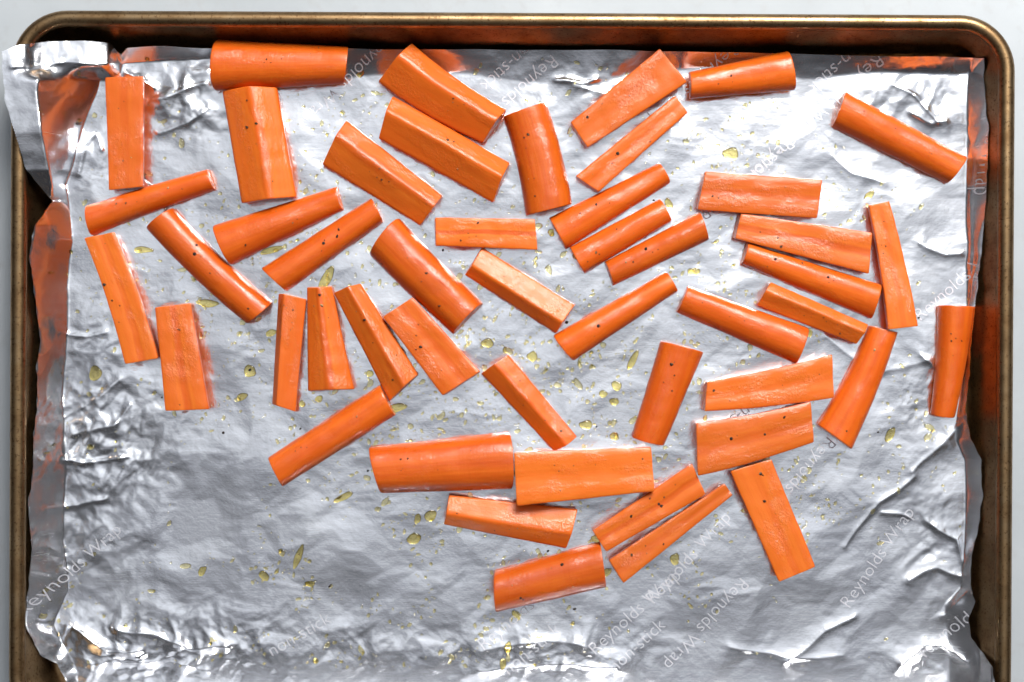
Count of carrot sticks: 48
